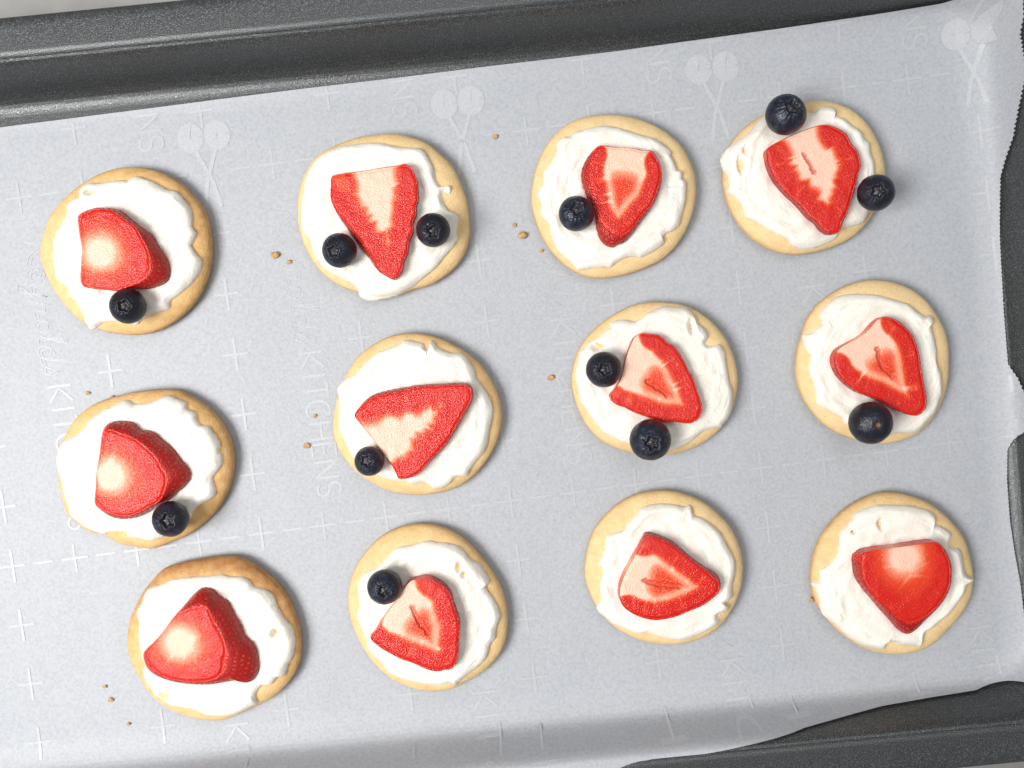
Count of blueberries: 12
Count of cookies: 12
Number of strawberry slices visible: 12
